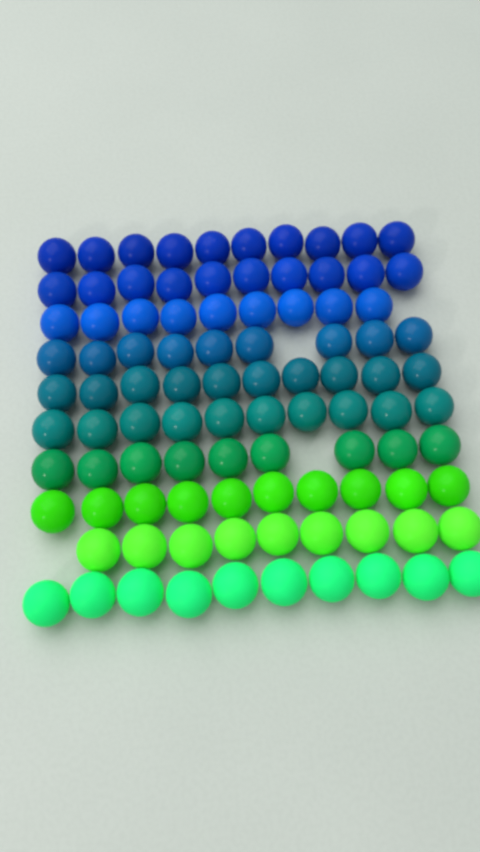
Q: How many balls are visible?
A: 96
